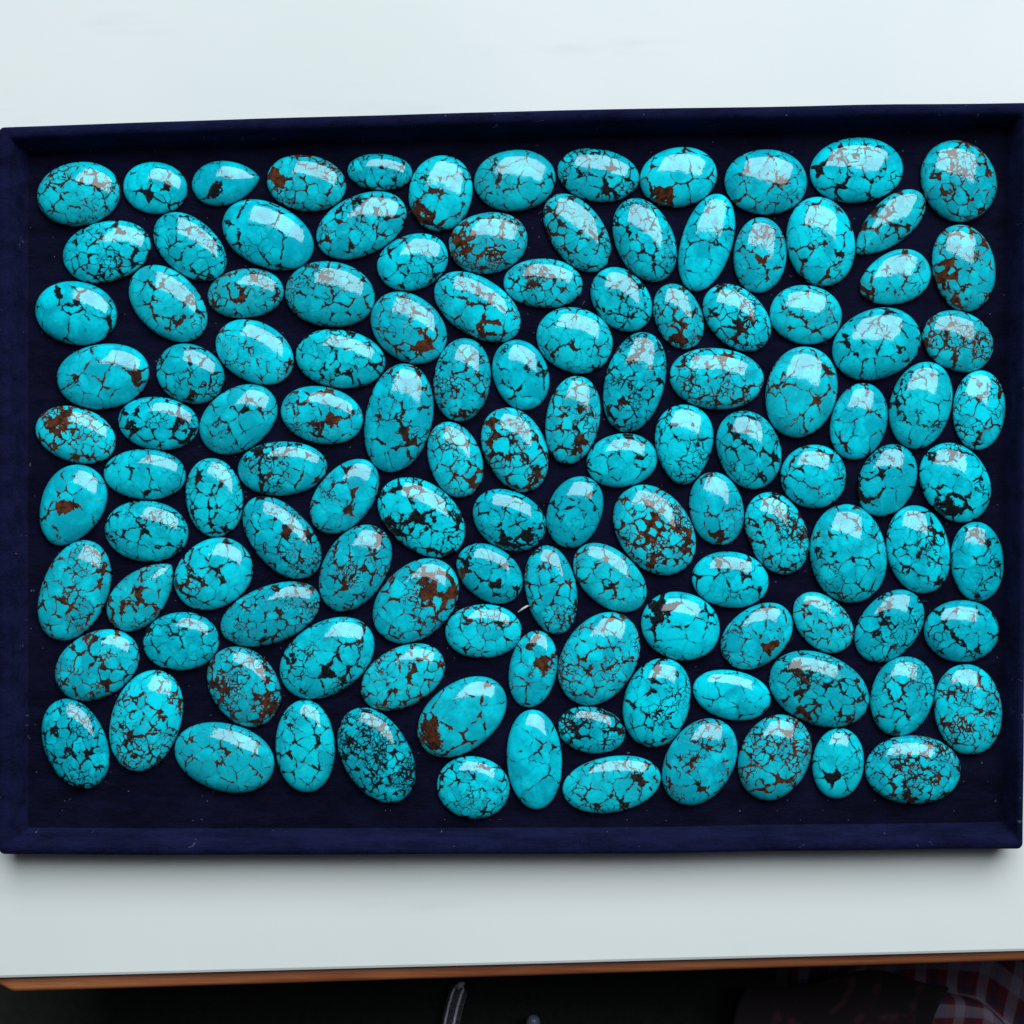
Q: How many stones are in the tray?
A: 124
